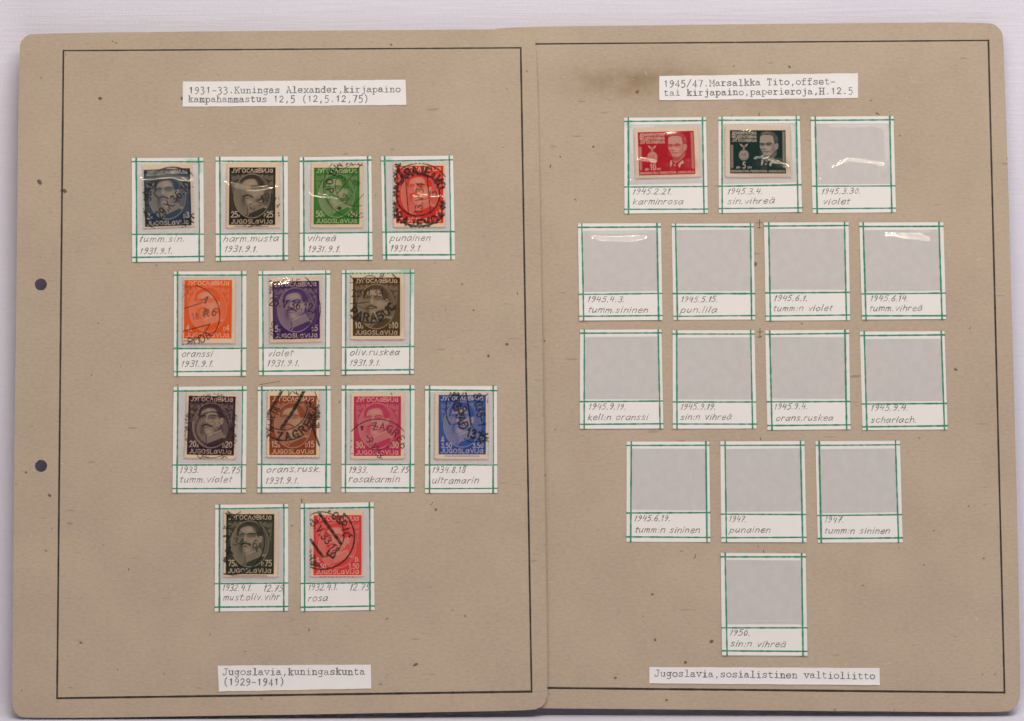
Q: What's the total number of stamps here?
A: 15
